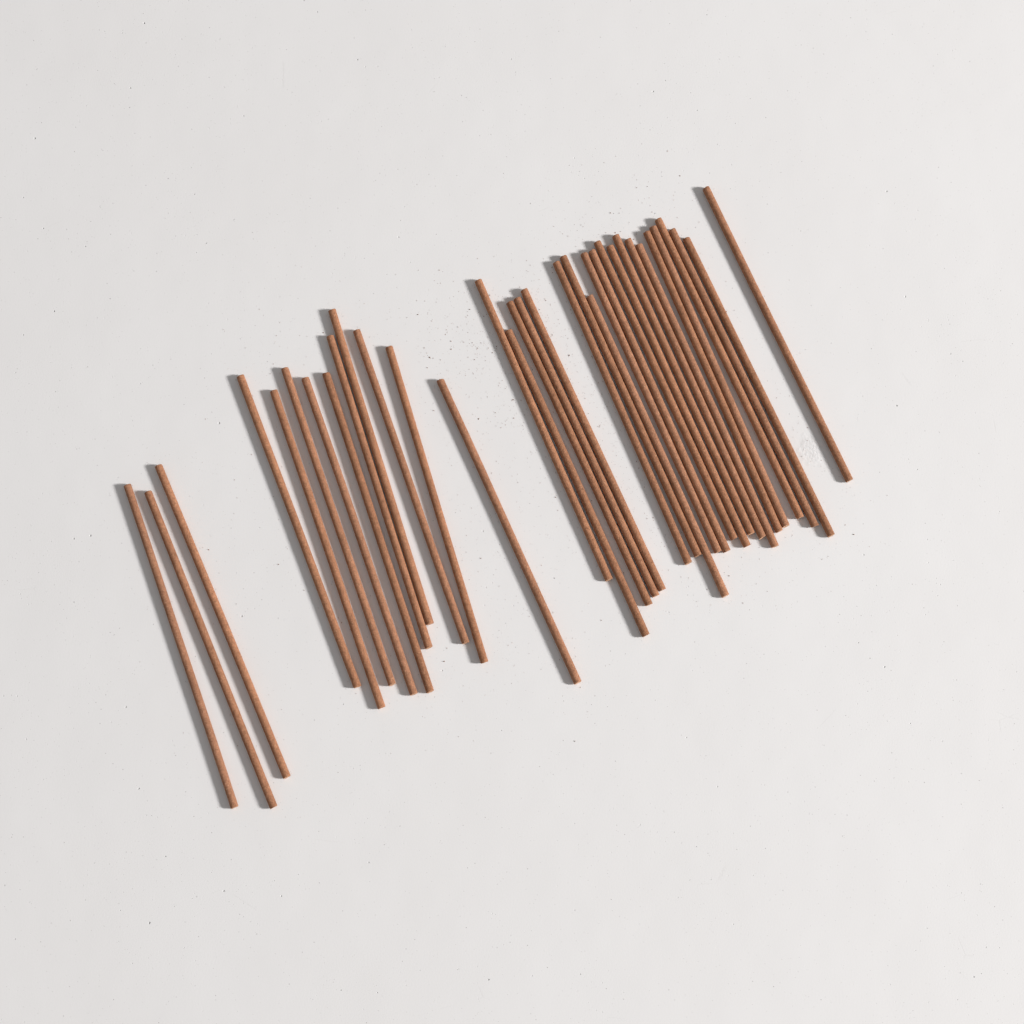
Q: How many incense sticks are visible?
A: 34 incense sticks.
